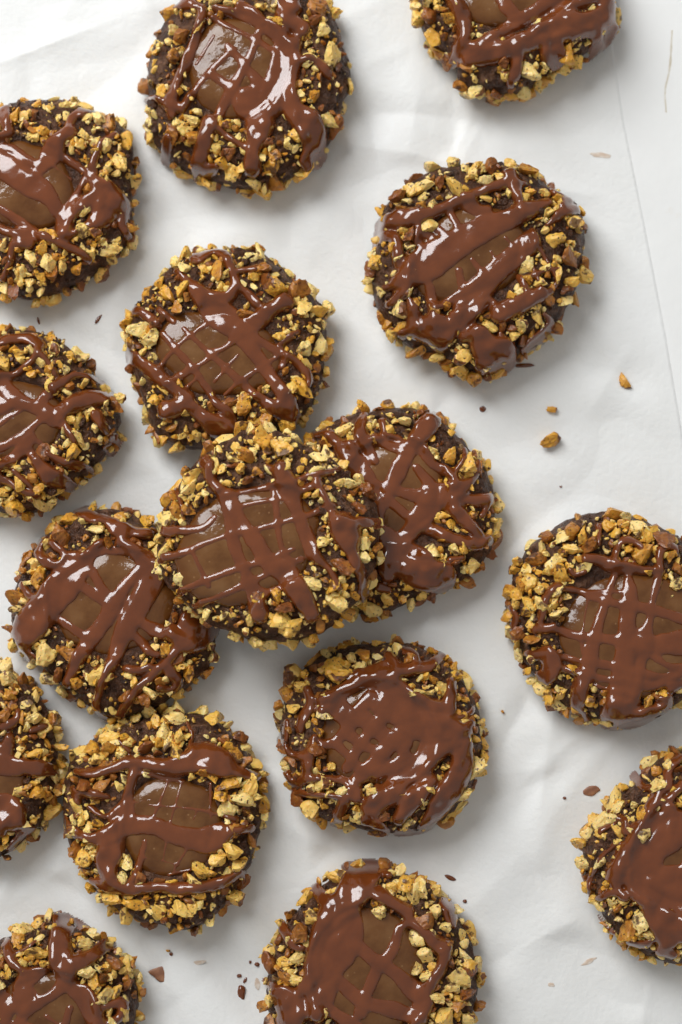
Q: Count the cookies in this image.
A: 16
